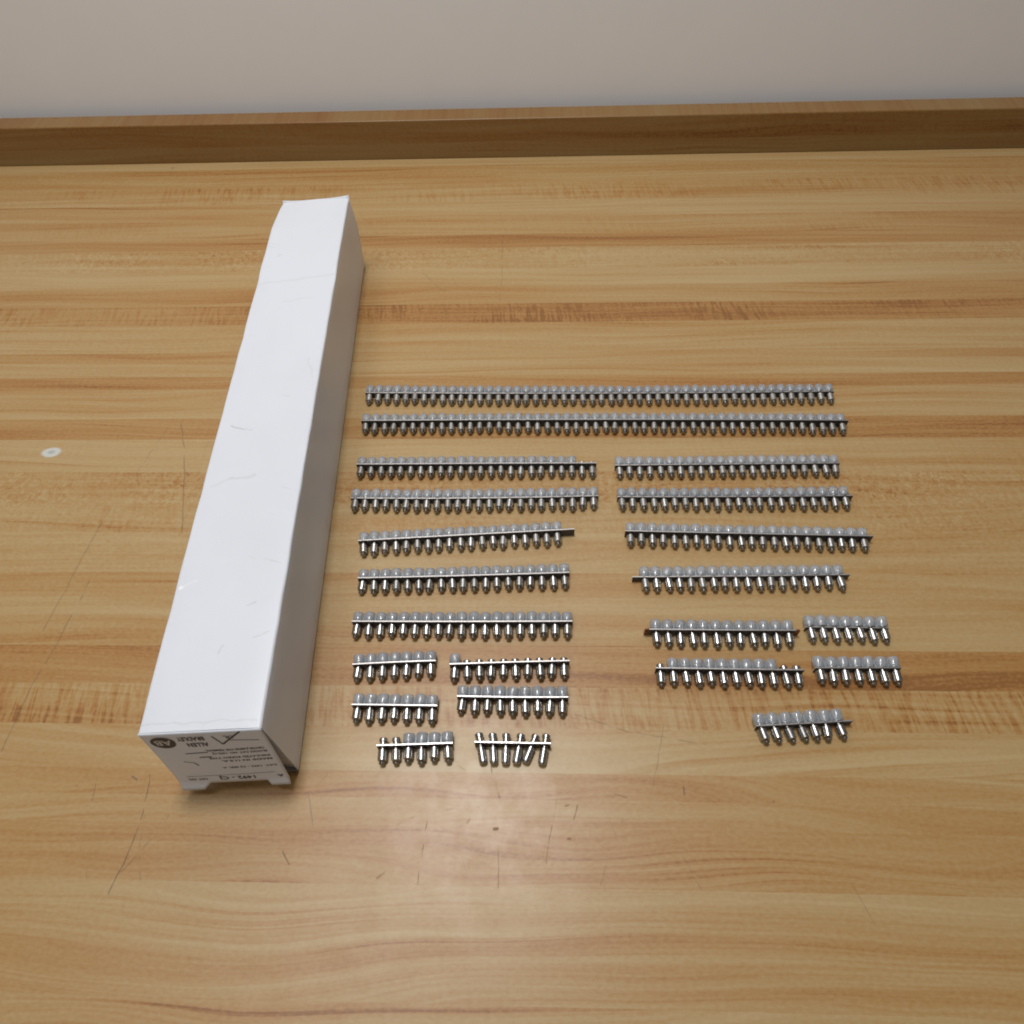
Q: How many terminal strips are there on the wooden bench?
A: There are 22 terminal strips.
